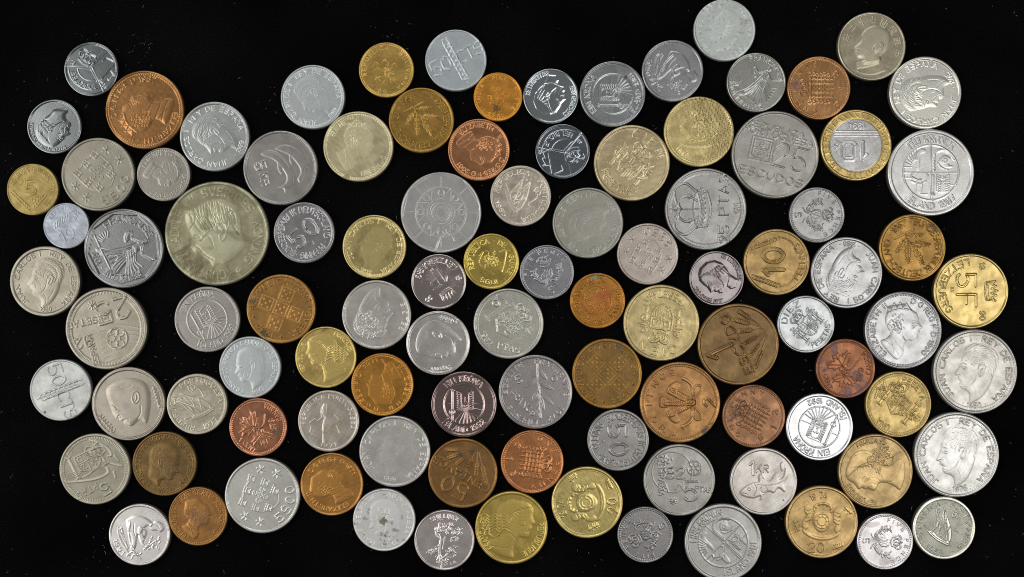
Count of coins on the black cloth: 100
